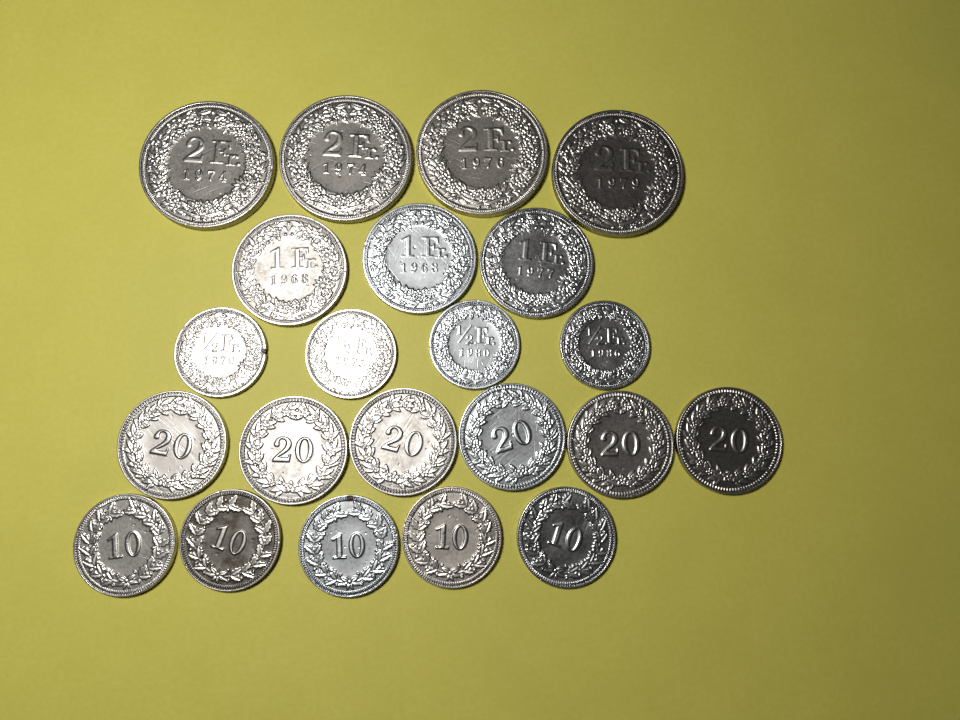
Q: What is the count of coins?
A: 22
